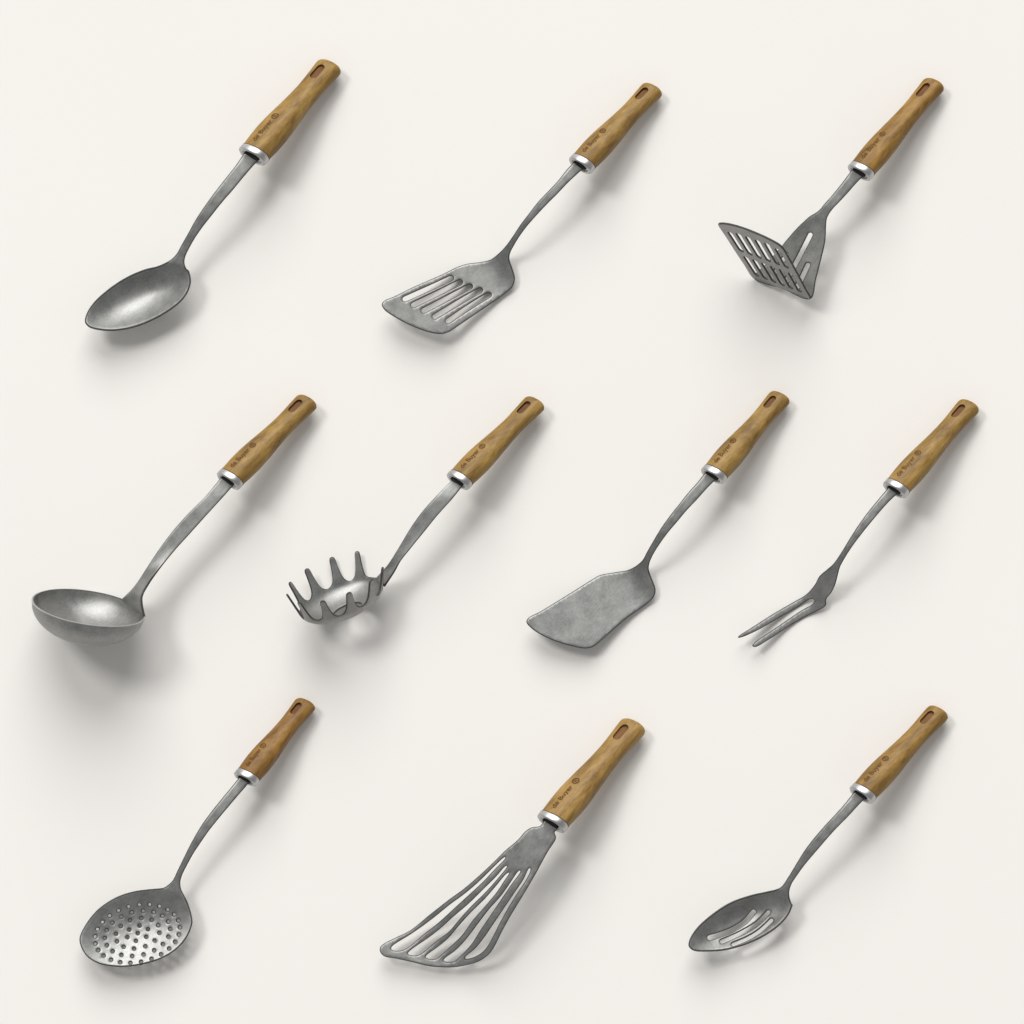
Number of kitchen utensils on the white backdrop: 10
